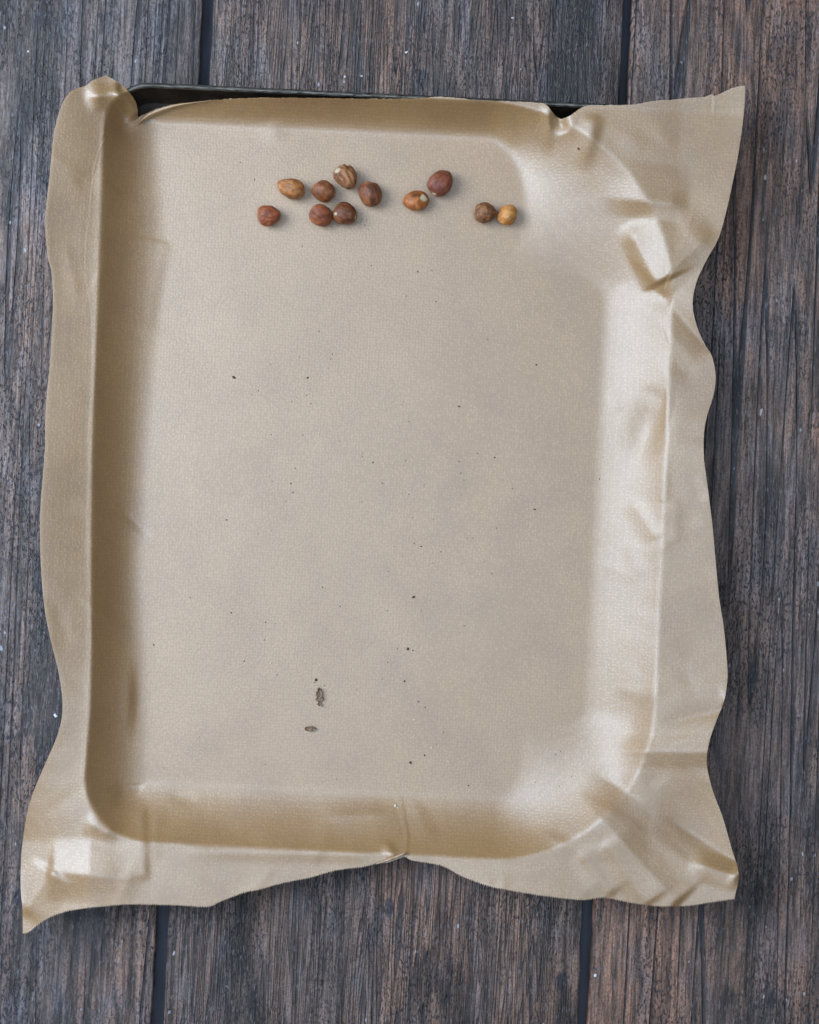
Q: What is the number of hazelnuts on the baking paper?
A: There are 11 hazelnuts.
